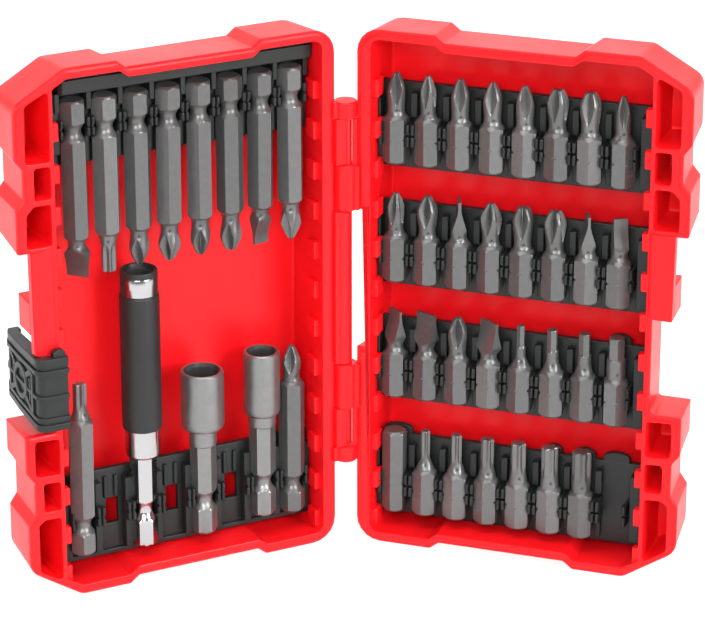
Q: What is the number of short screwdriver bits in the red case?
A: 31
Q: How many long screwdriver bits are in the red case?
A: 10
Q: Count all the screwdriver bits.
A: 41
